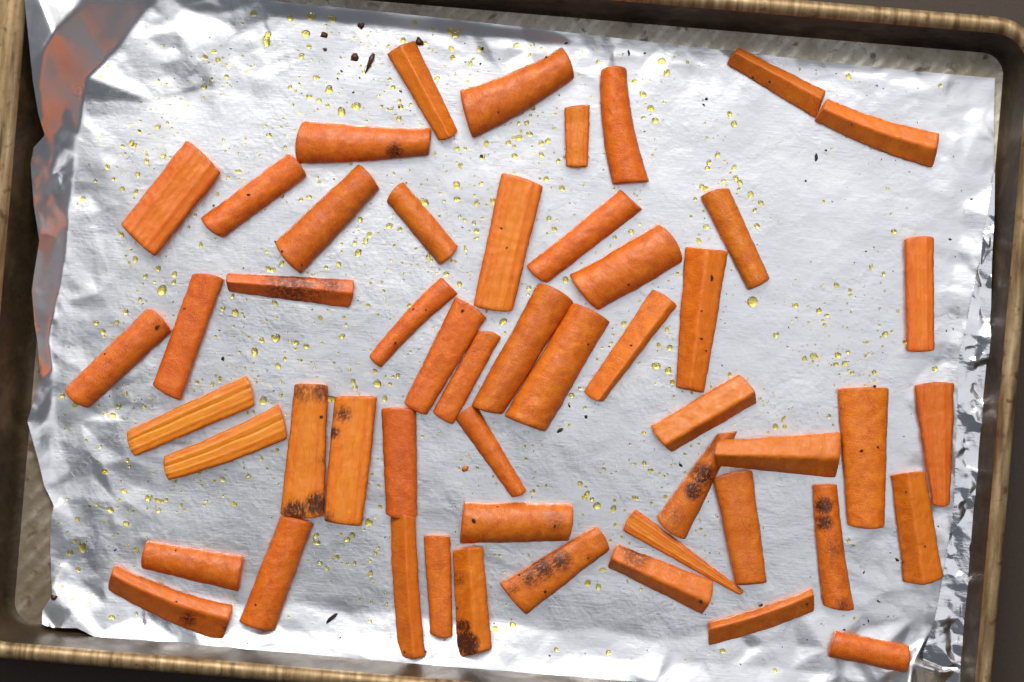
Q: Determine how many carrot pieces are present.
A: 52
